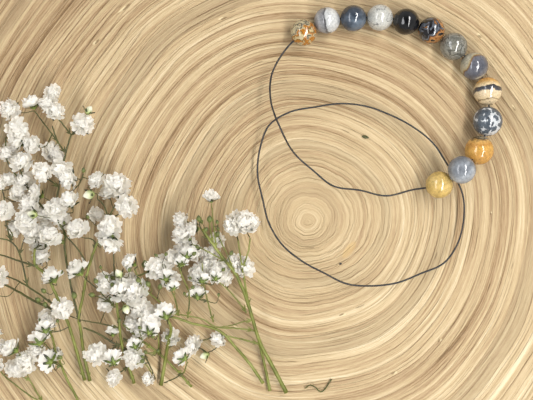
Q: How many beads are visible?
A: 13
